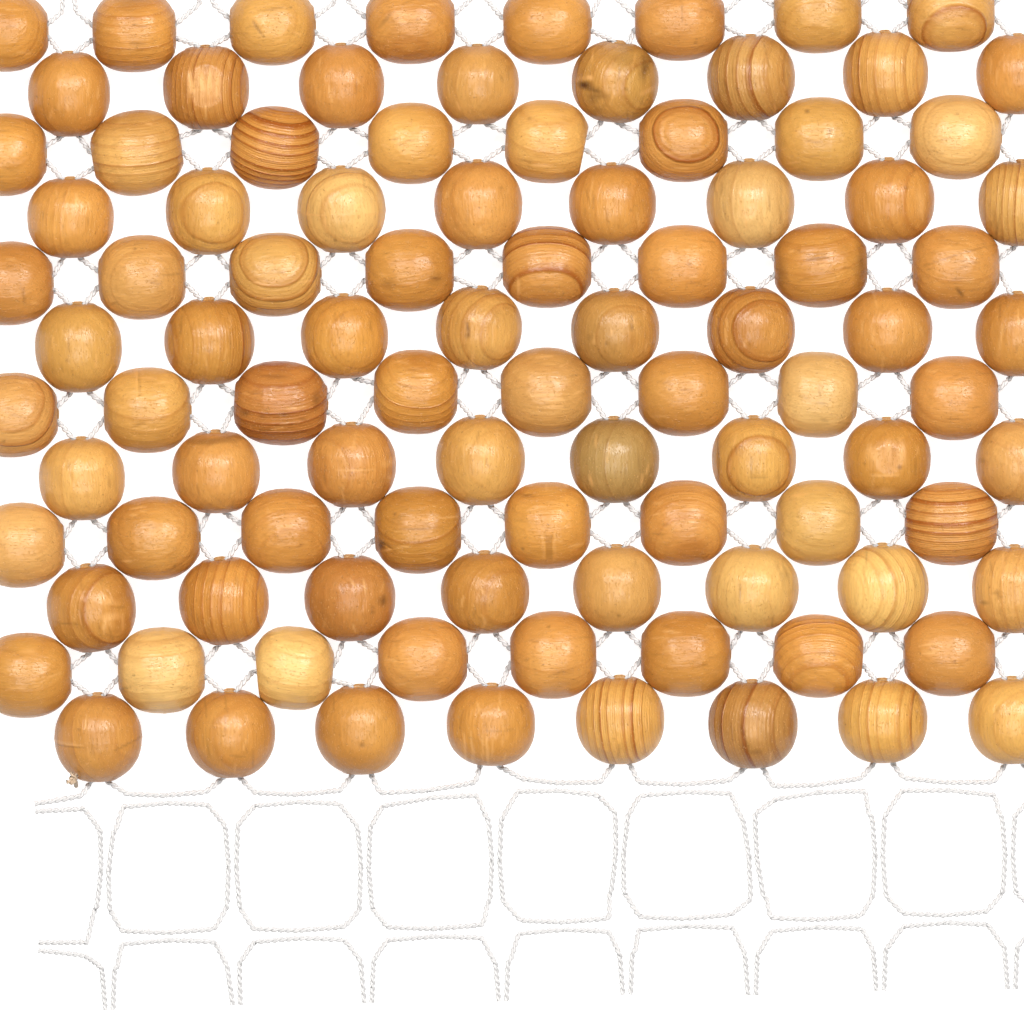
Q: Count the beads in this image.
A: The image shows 96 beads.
